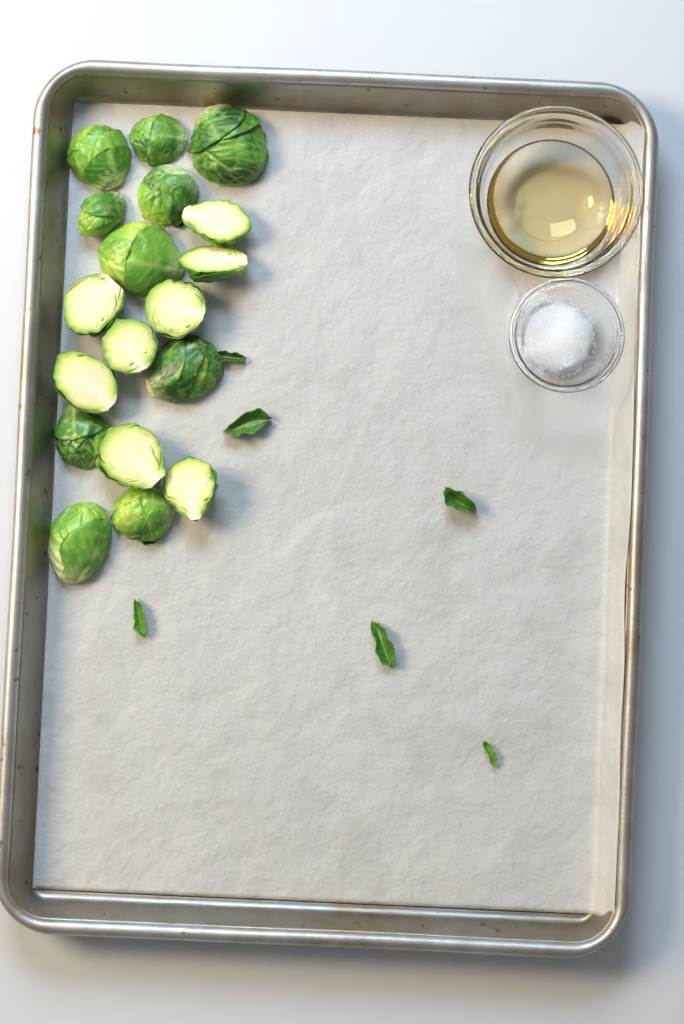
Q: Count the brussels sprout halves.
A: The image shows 18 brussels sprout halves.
